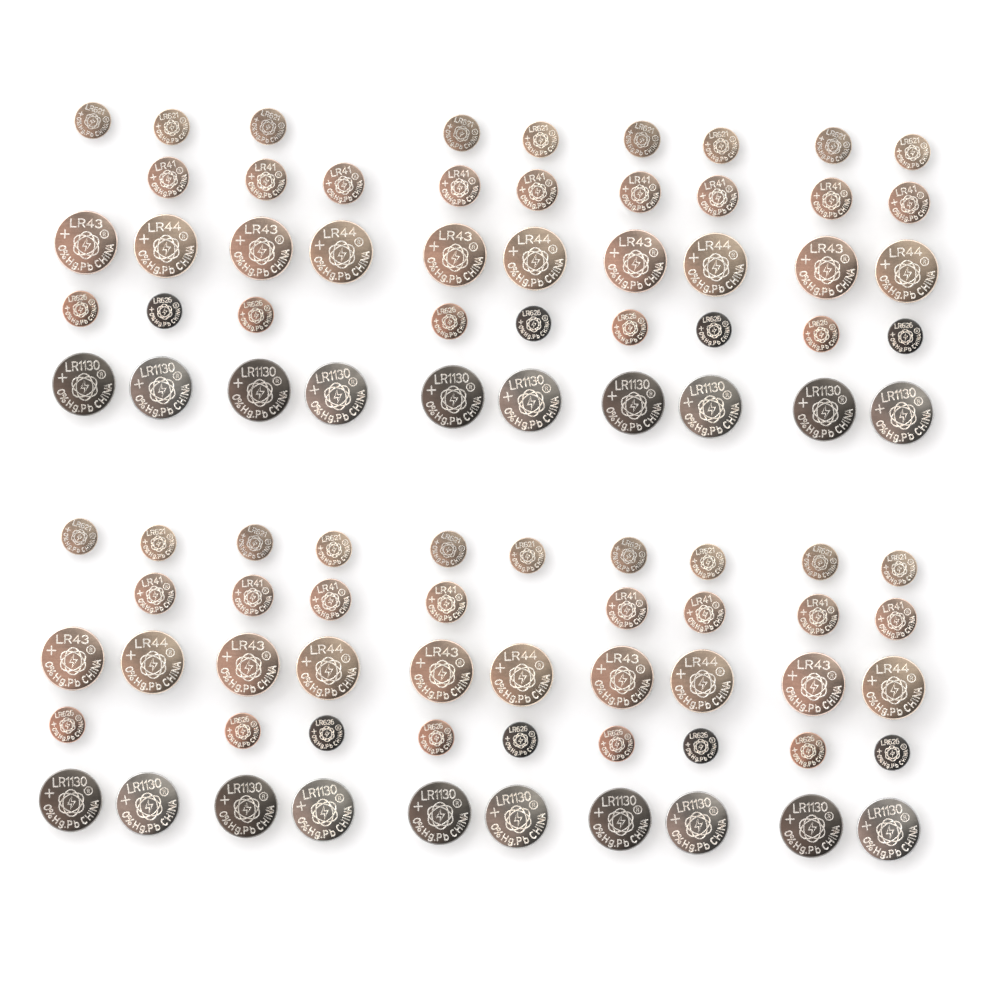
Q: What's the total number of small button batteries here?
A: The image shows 54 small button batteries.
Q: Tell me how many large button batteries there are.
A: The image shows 40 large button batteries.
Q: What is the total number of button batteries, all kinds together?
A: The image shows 94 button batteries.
